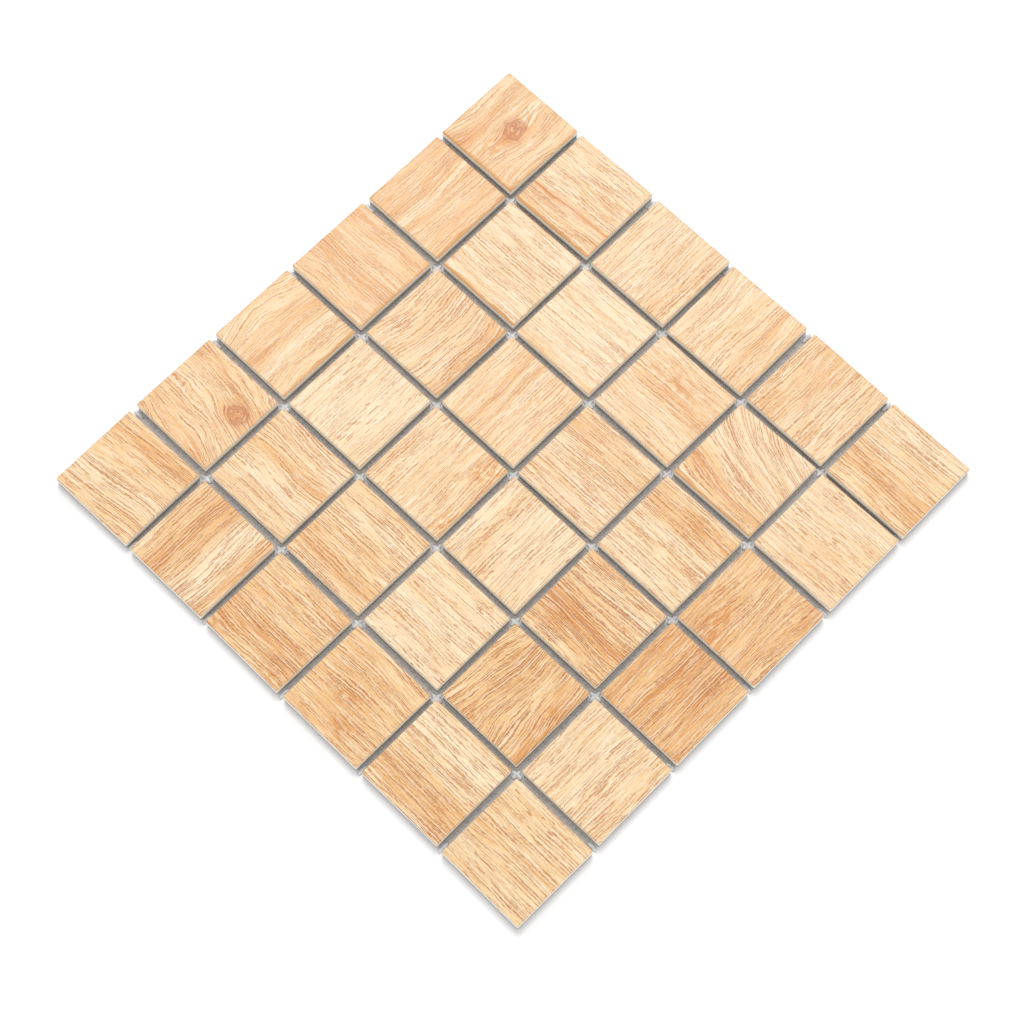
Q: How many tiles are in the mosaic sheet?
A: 36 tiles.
